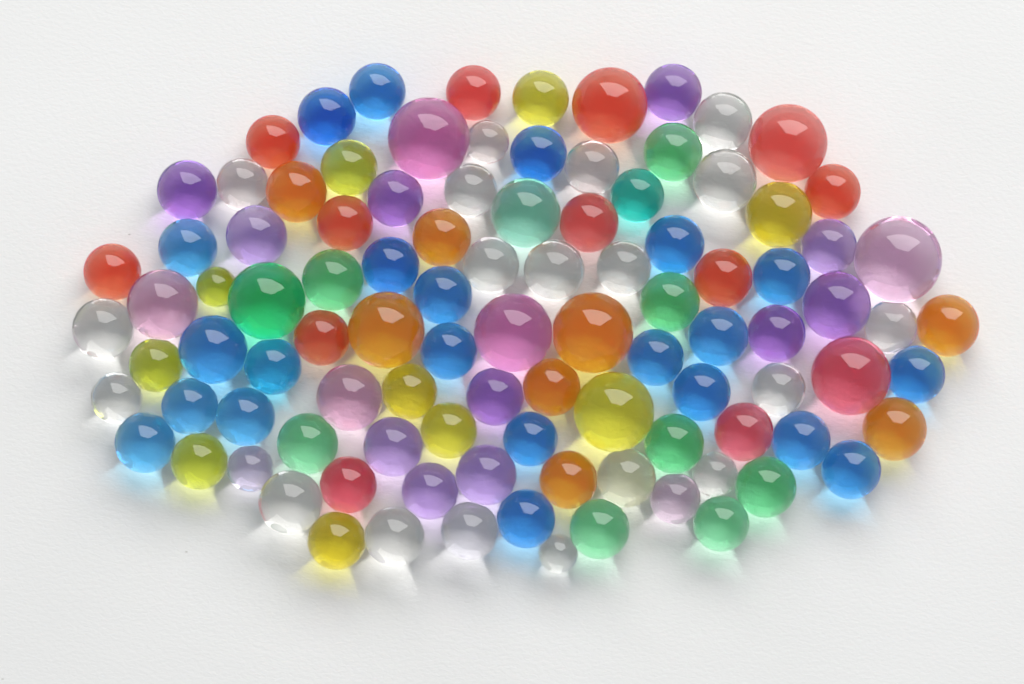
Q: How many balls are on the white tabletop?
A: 101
